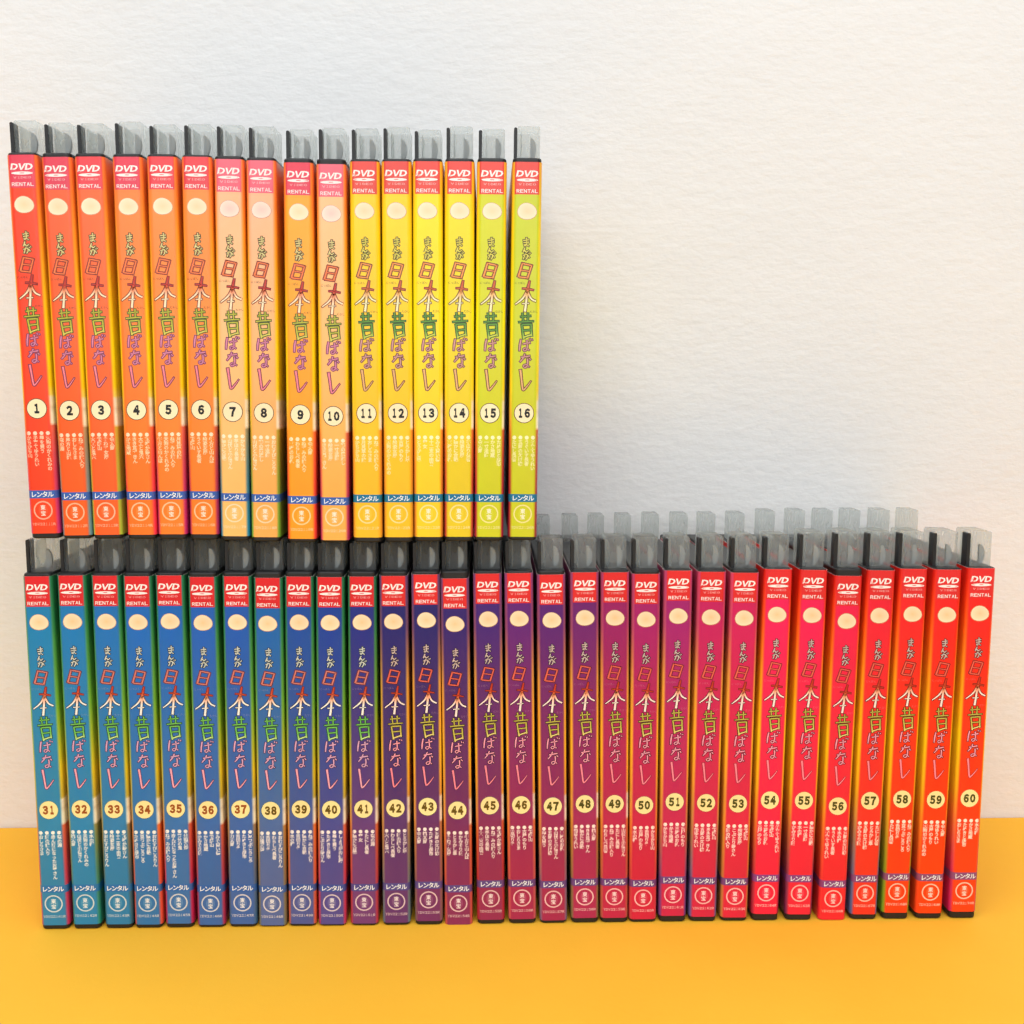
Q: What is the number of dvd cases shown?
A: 46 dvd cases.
